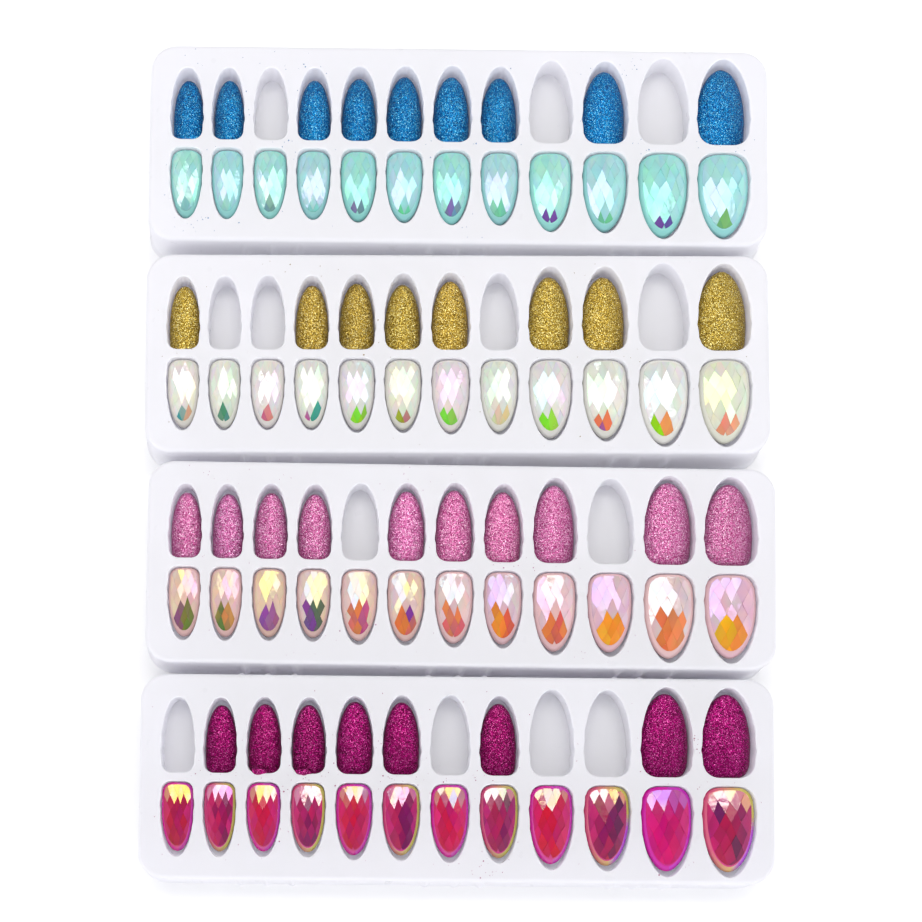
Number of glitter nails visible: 35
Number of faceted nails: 48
